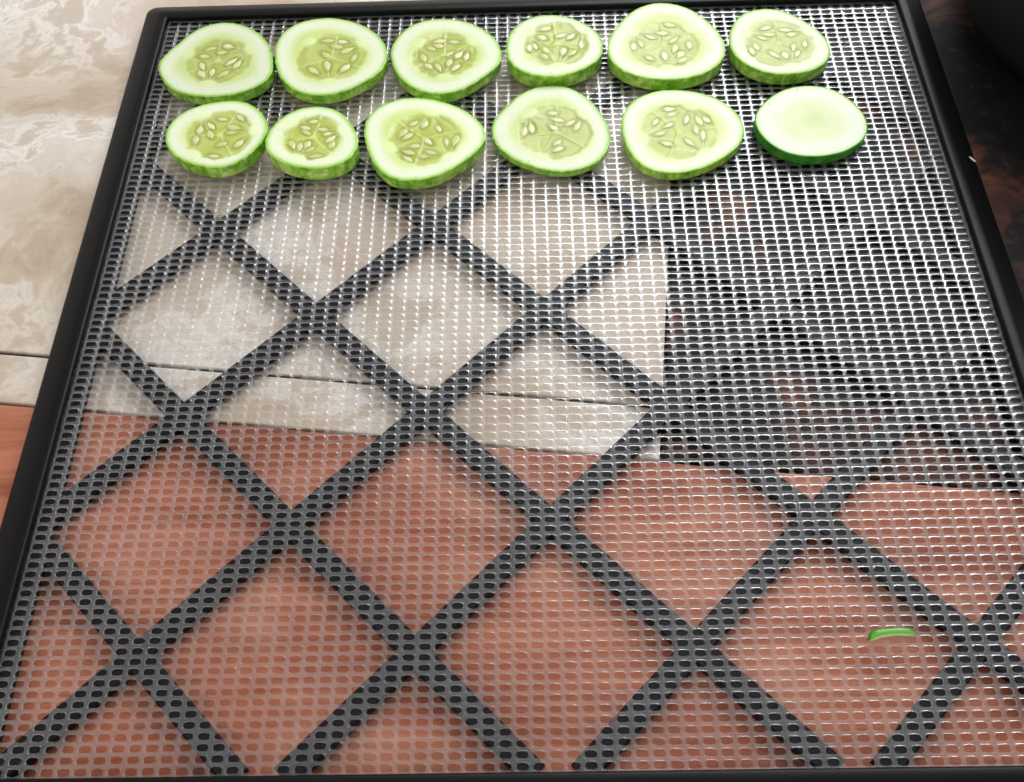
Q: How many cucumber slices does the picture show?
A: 12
